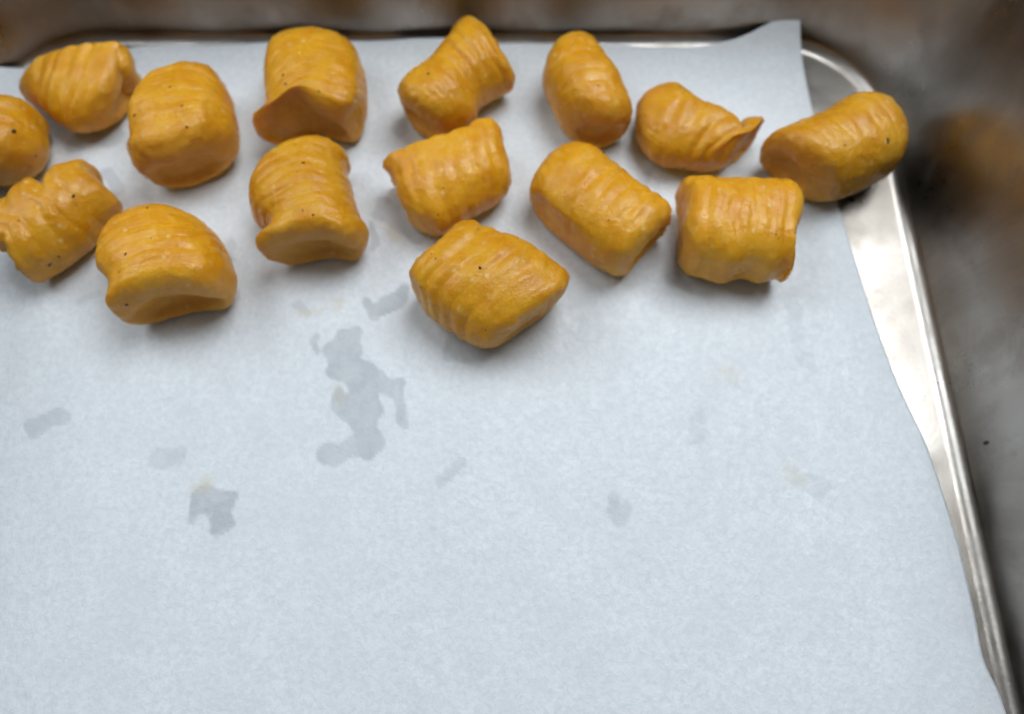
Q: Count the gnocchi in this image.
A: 15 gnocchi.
